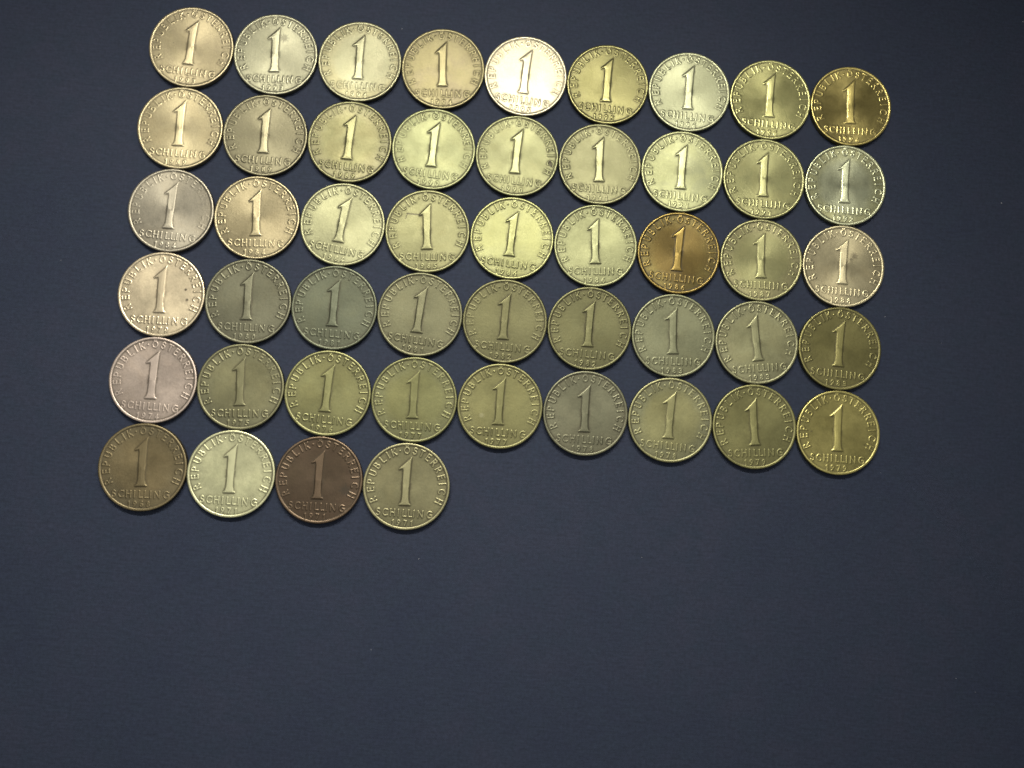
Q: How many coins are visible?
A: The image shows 49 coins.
